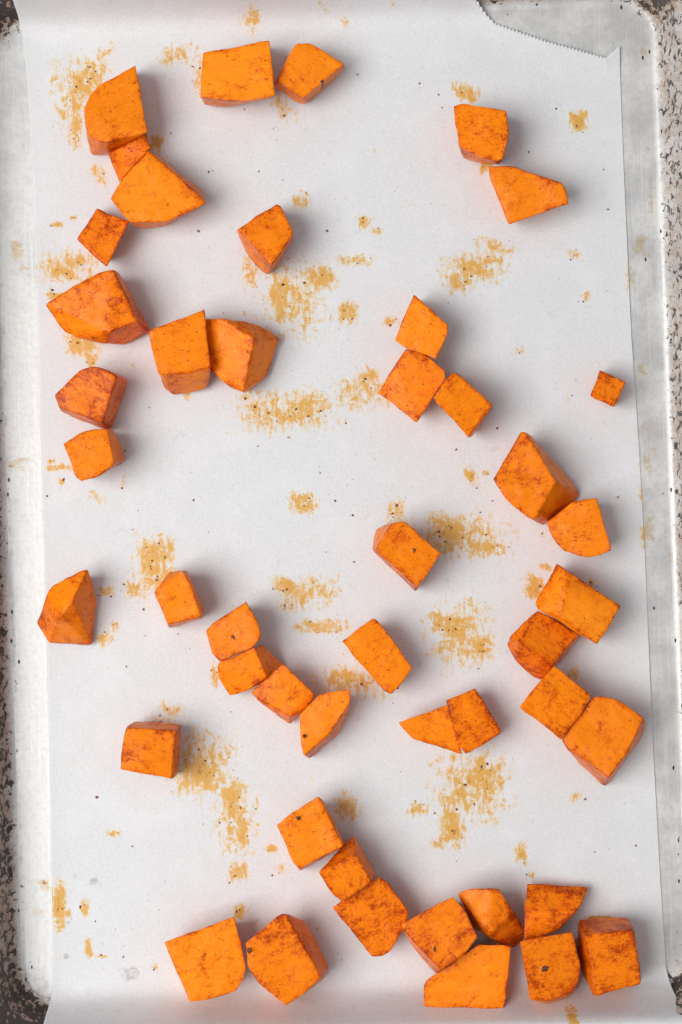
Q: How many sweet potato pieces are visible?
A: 46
